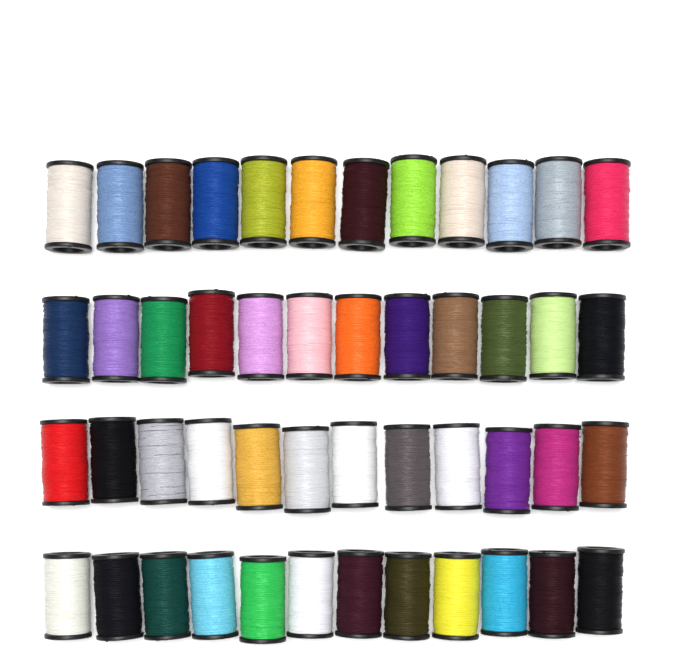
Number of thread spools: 48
